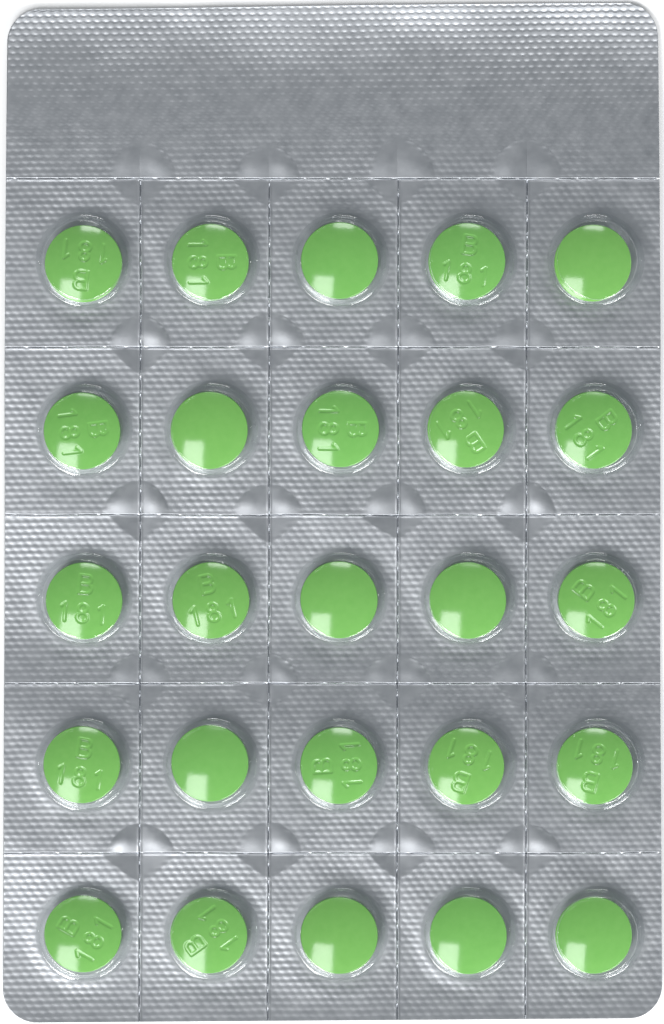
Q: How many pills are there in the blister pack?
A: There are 25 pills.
